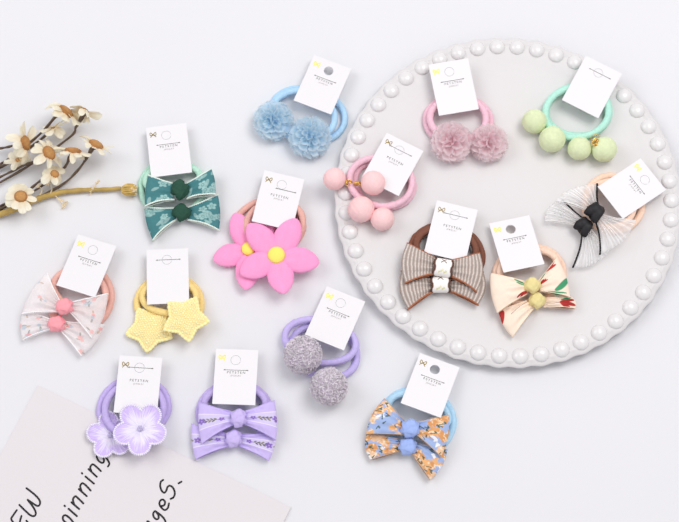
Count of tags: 15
